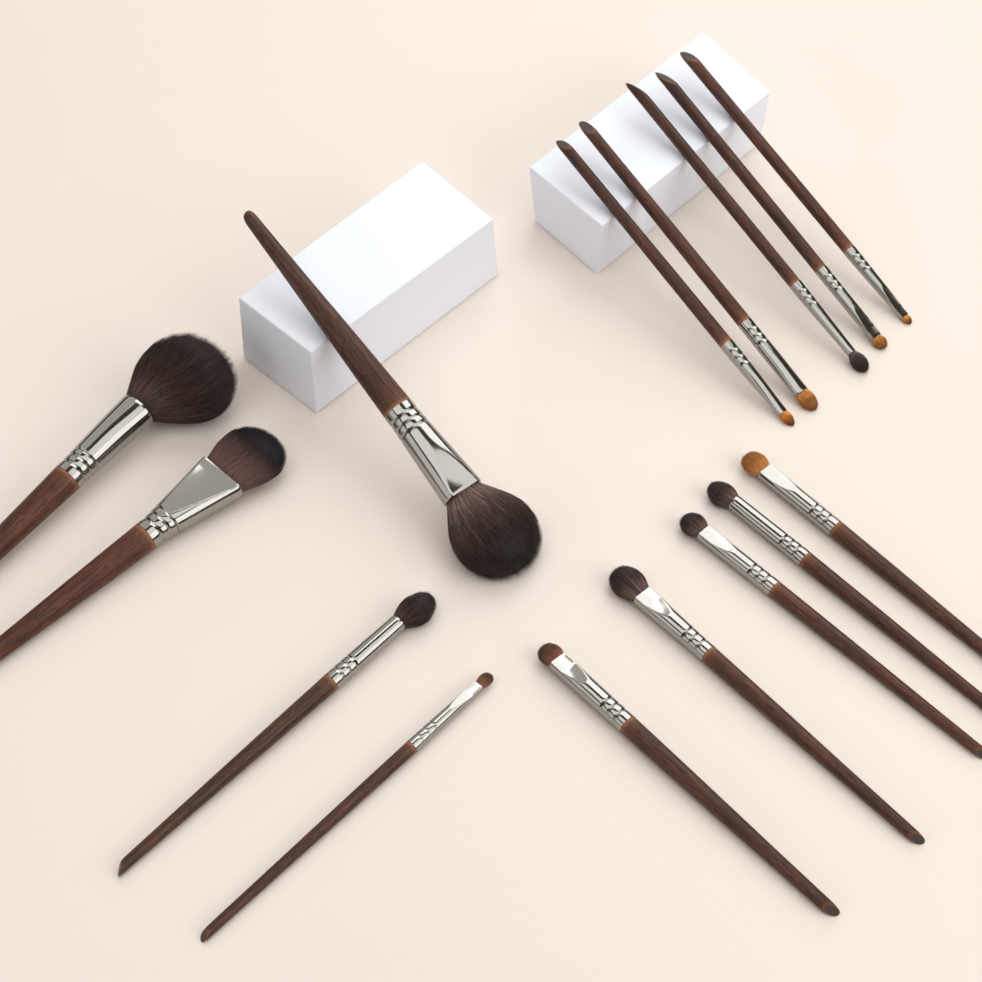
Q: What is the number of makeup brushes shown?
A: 15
